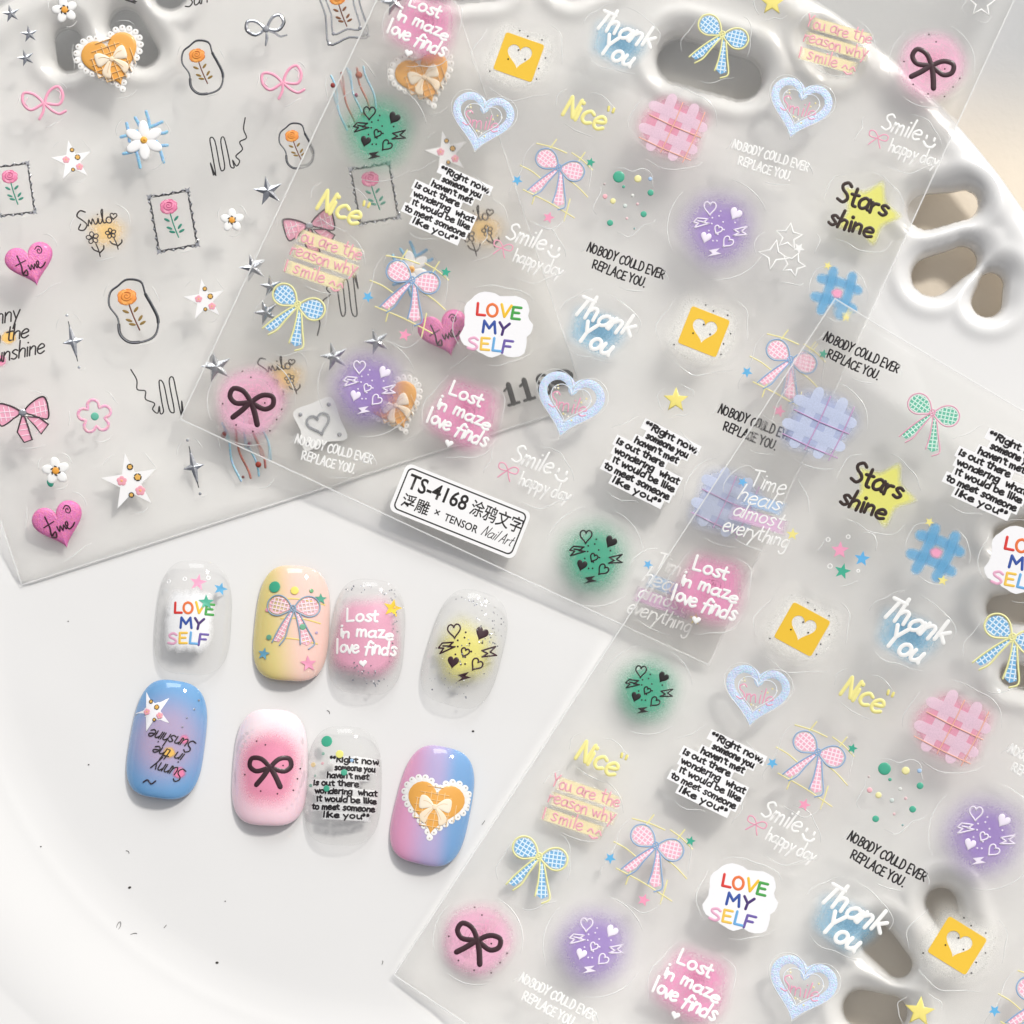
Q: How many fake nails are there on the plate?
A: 8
